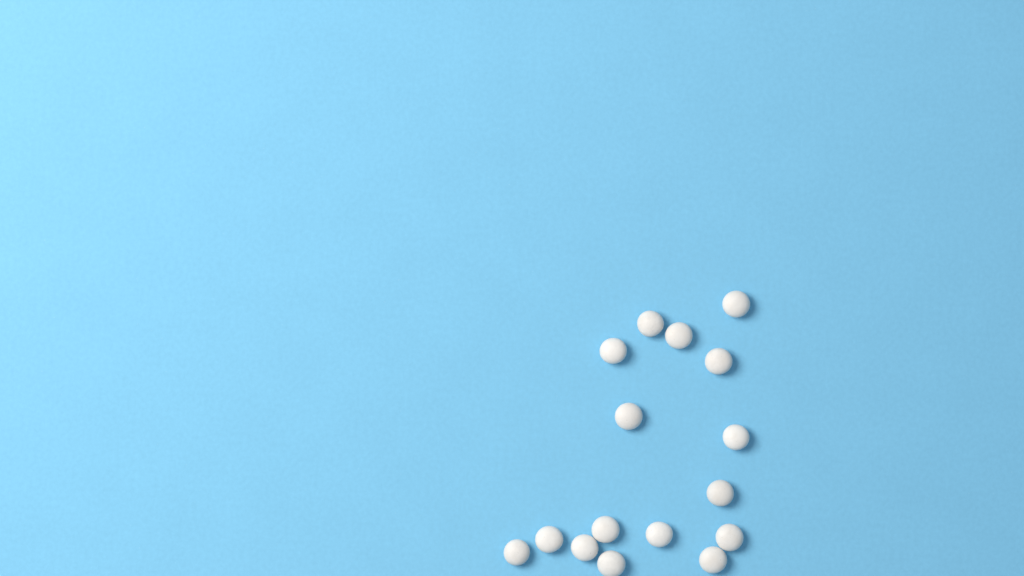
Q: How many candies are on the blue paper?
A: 16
